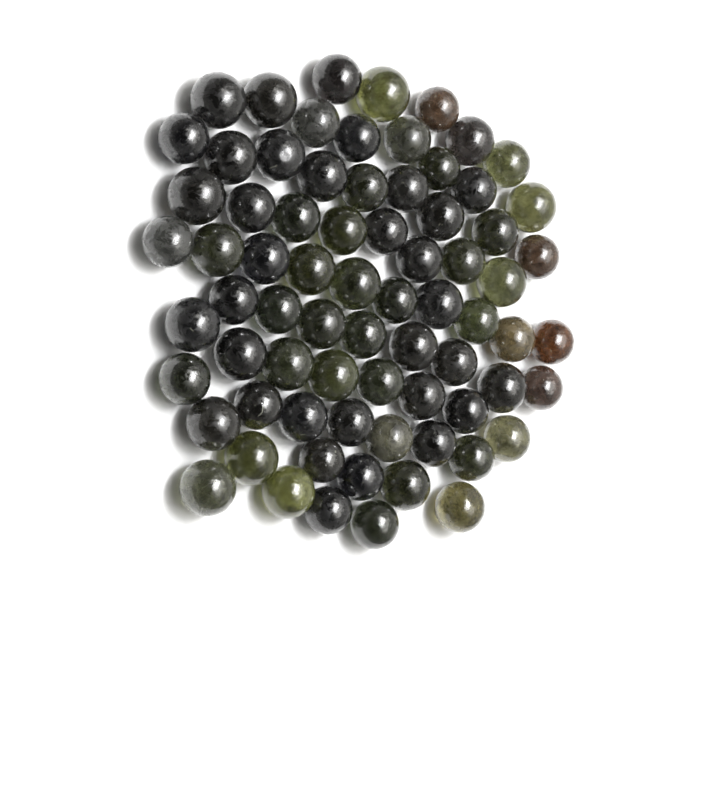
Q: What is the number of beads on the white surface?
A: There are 73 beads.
